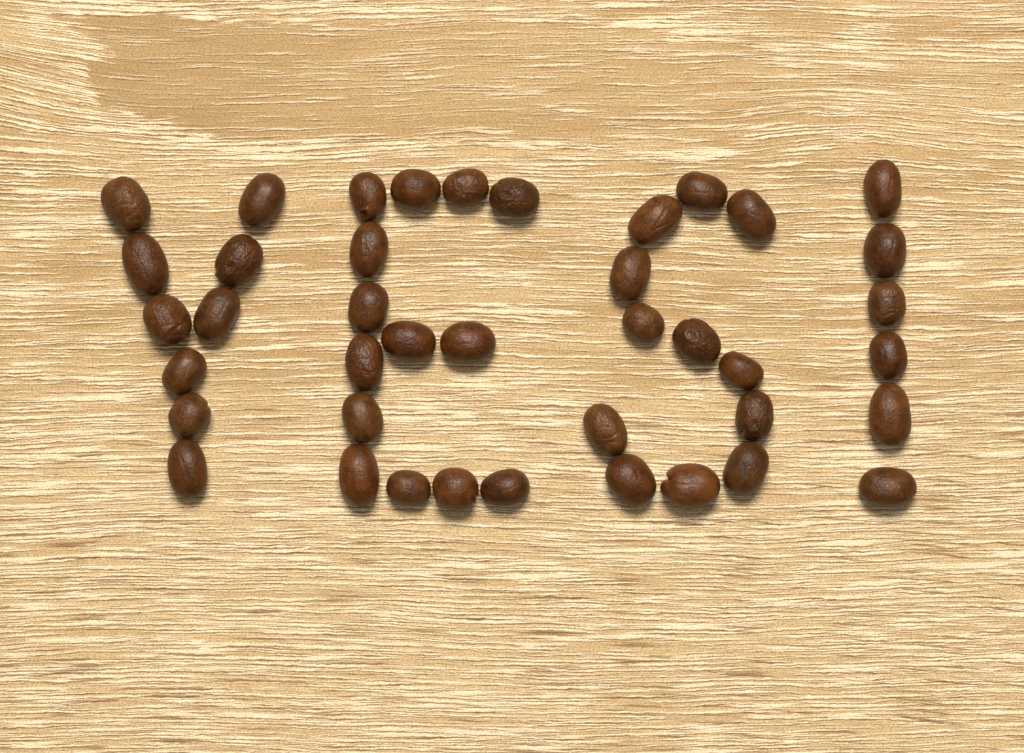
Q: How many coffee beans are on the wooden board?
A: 41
